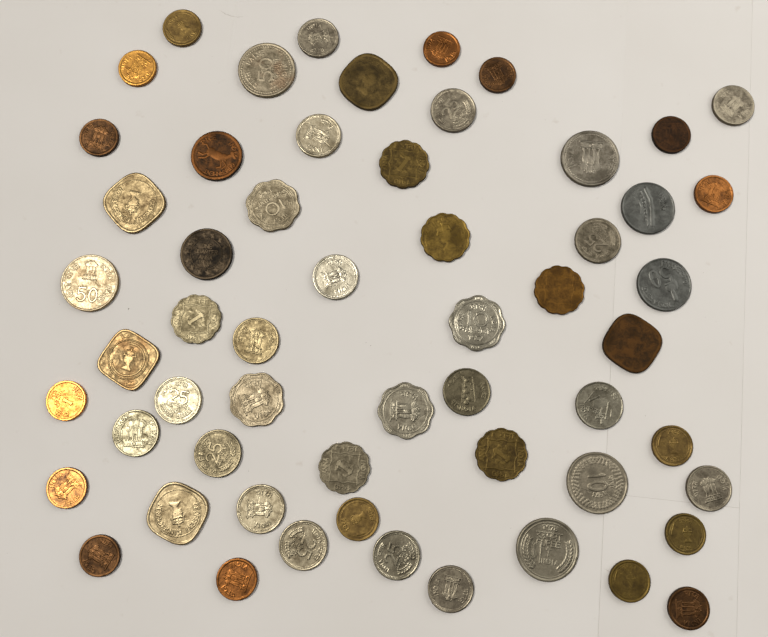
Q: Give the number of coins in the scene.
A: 57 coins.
